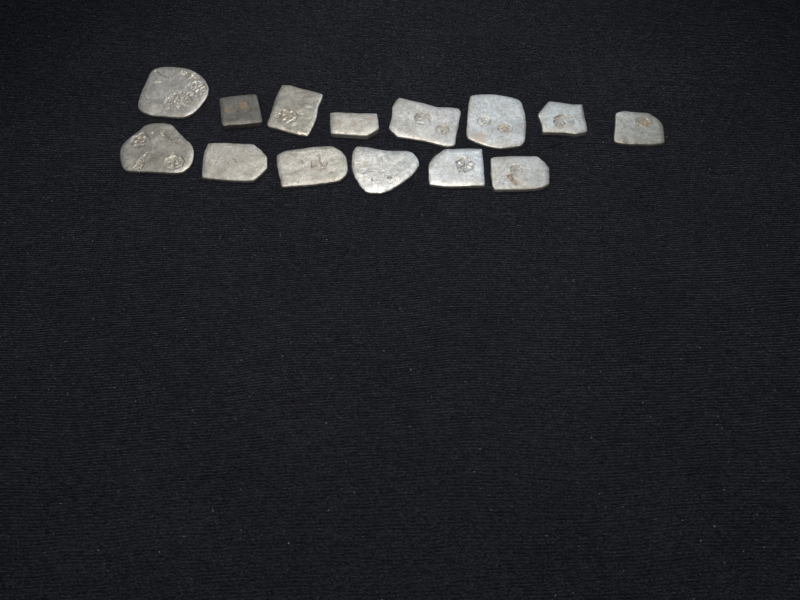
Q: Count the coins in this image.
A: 14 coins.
